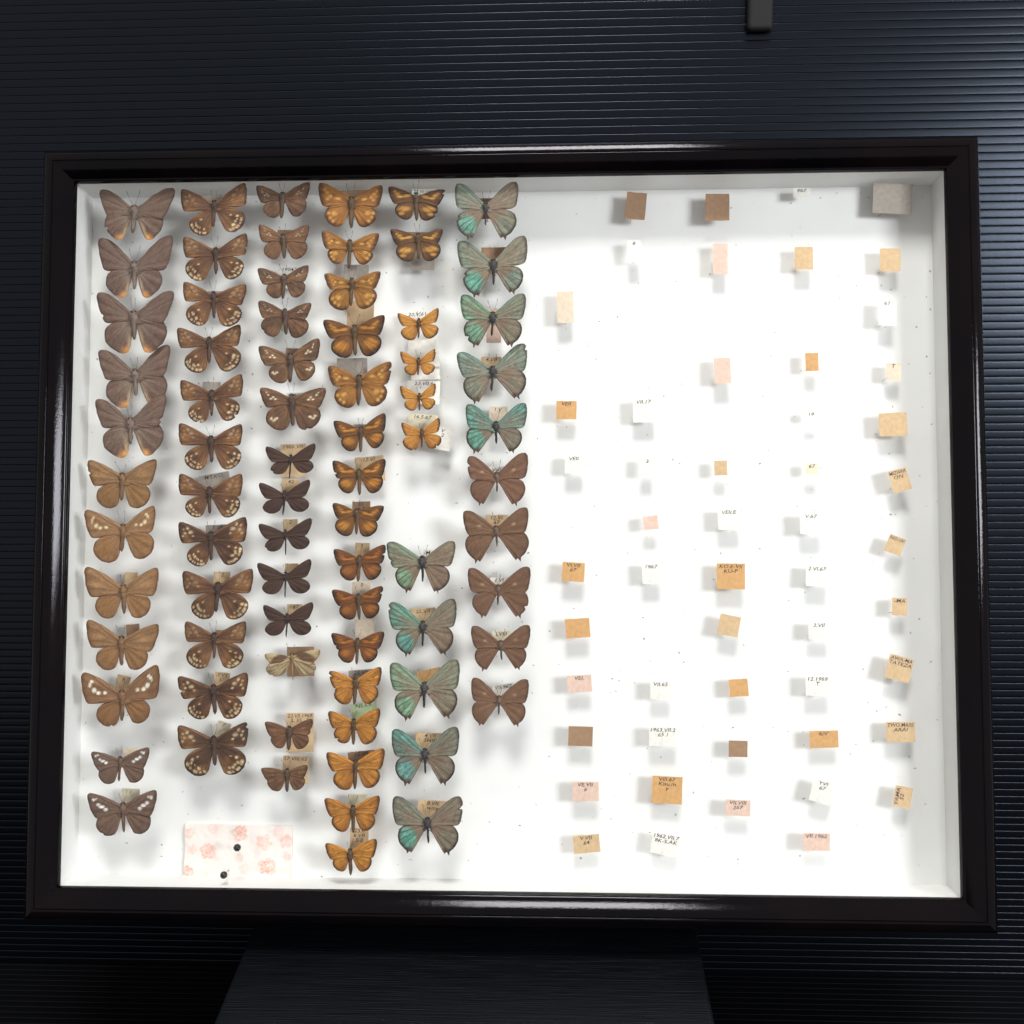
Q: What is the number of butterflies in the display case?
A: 75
